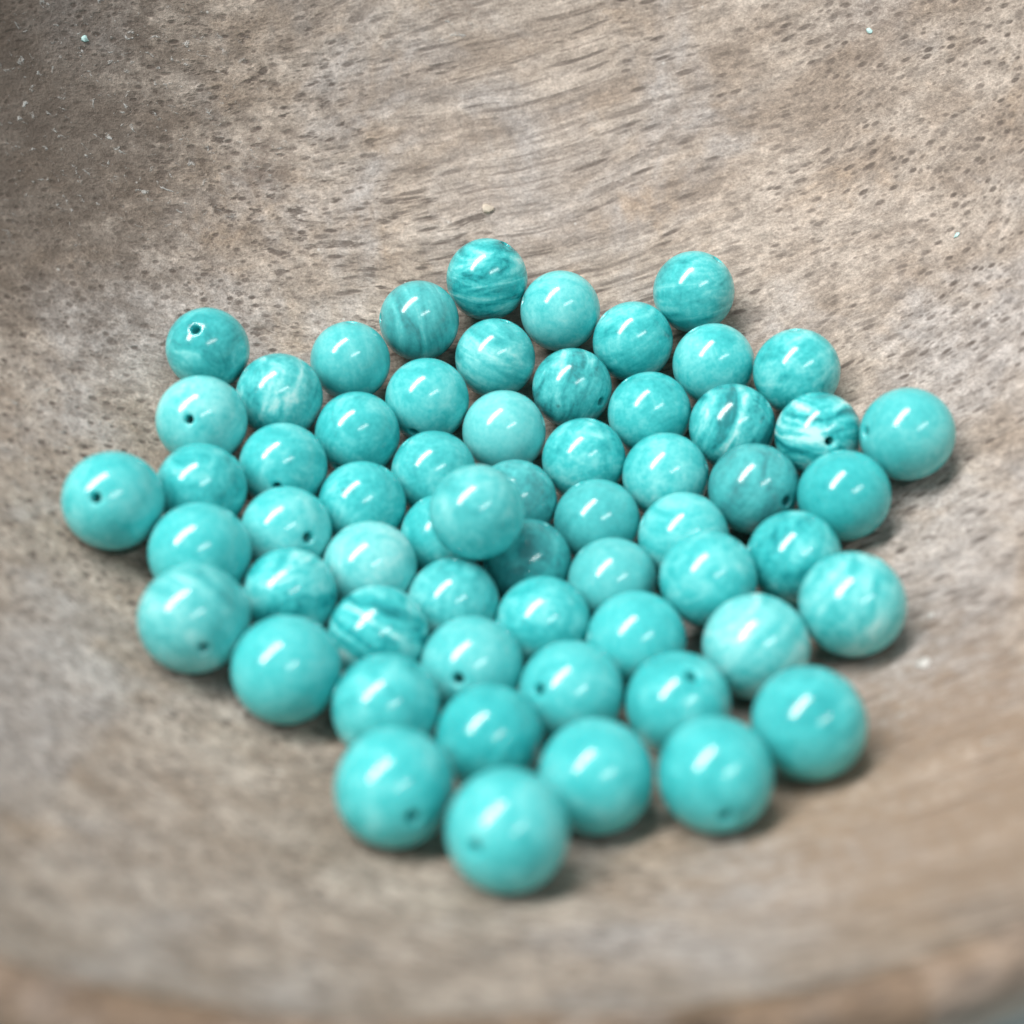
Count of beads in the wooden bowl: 60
